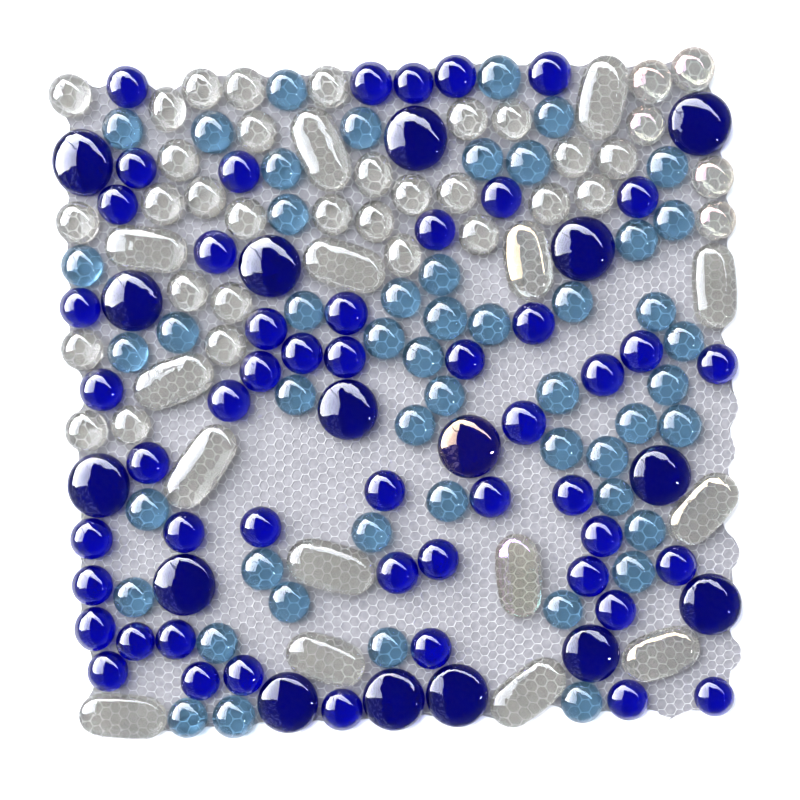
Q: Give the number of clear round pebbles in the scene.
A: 35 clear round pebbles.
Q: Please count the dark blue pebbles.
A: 66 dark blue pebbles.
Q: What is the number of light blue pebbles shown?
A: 50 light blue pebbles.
